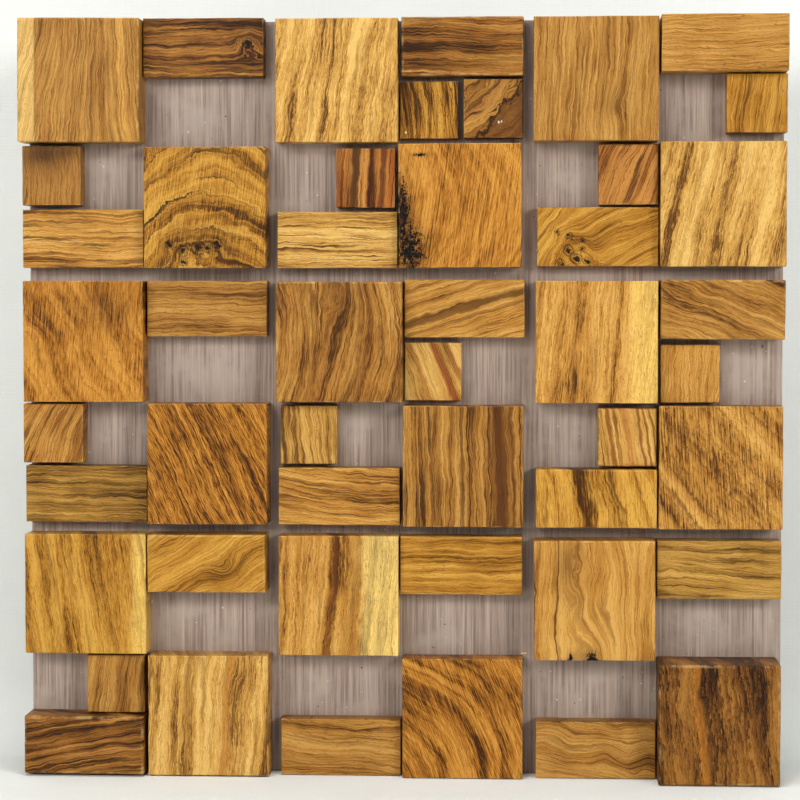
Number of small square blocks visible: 12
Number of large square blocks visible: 18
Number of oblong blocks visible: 18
